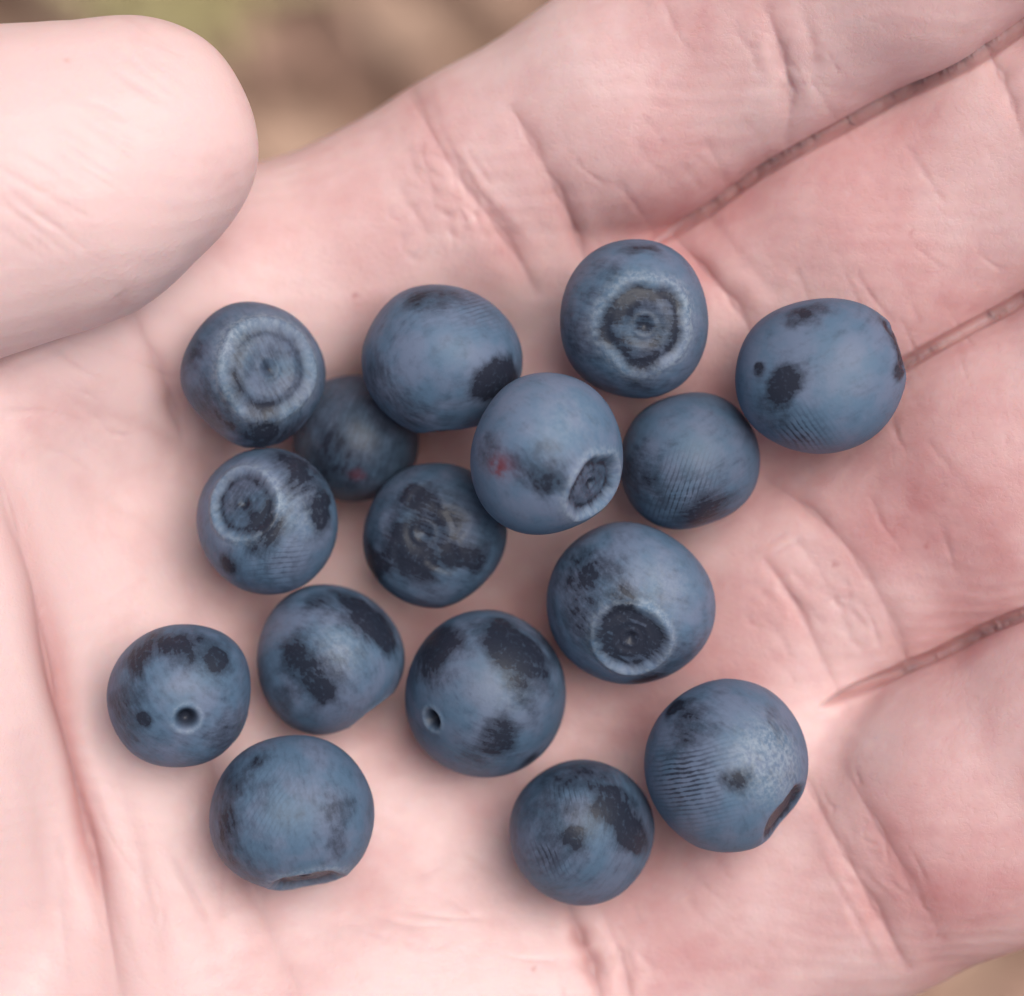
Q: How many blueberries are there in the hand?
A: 16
